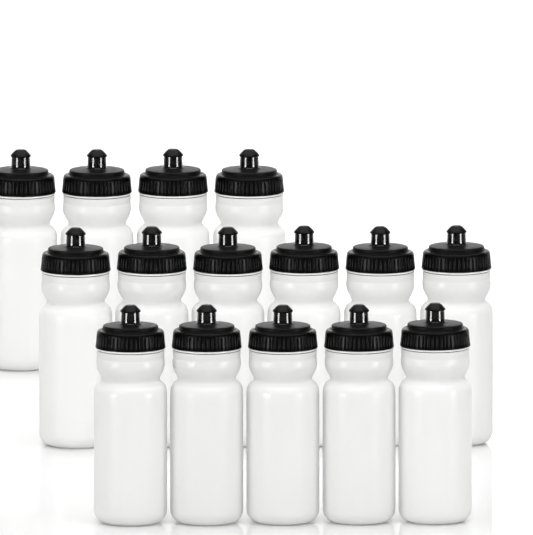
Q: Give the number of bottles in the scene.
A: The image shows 15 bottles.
